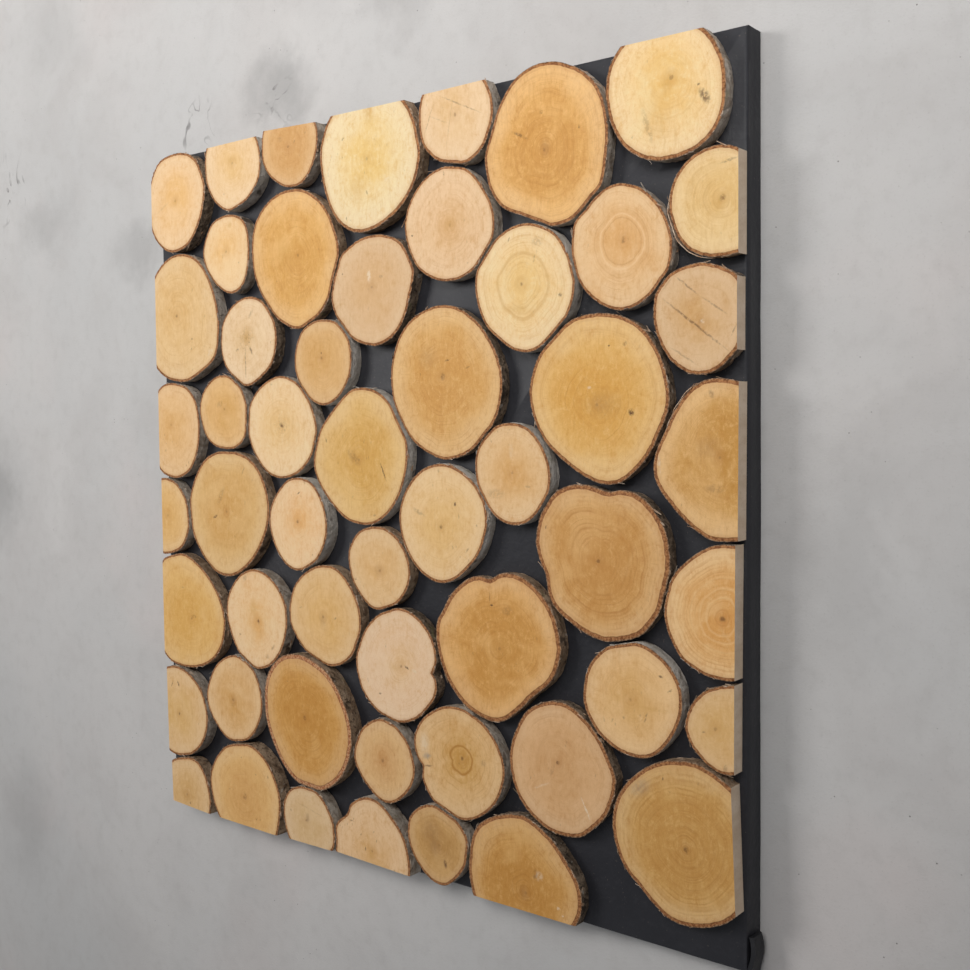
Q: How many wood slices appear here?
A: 53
